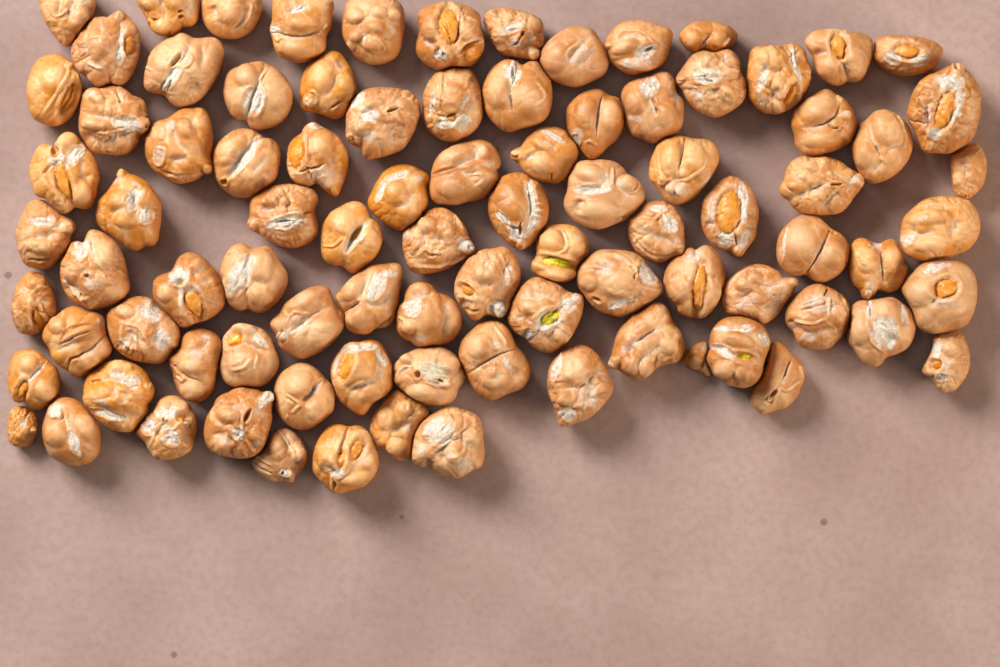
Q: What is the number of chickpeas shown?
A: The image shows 90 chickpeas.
